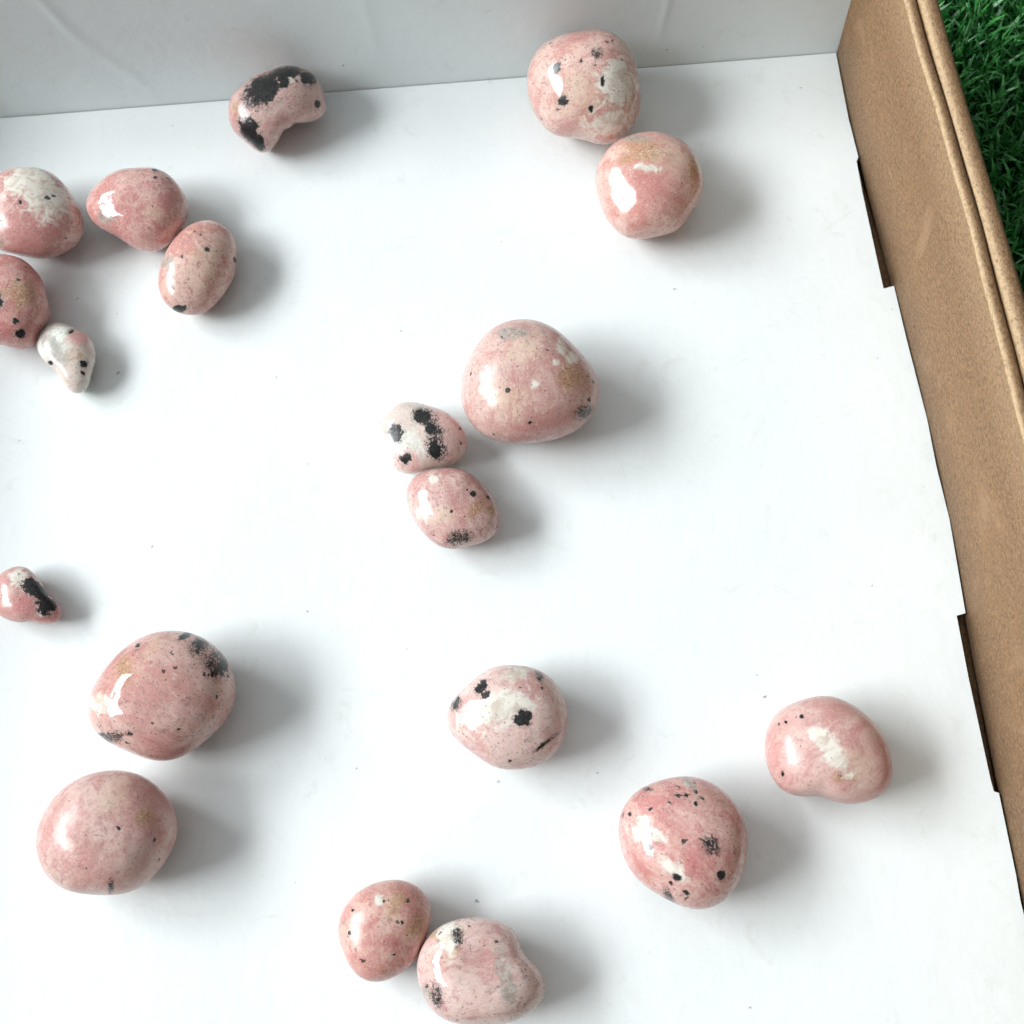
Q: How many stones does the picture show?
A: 19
